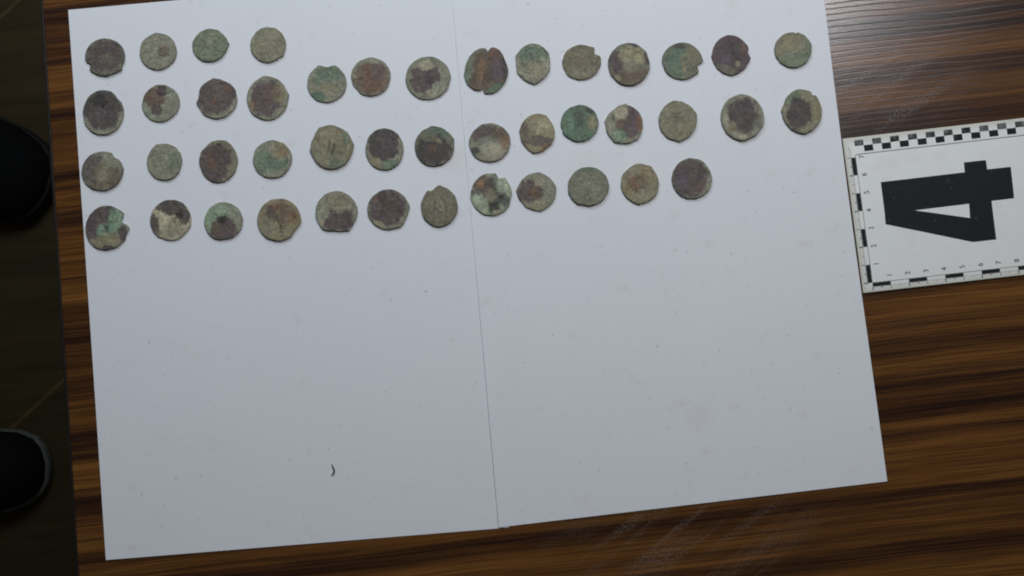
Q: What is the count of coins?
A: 44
